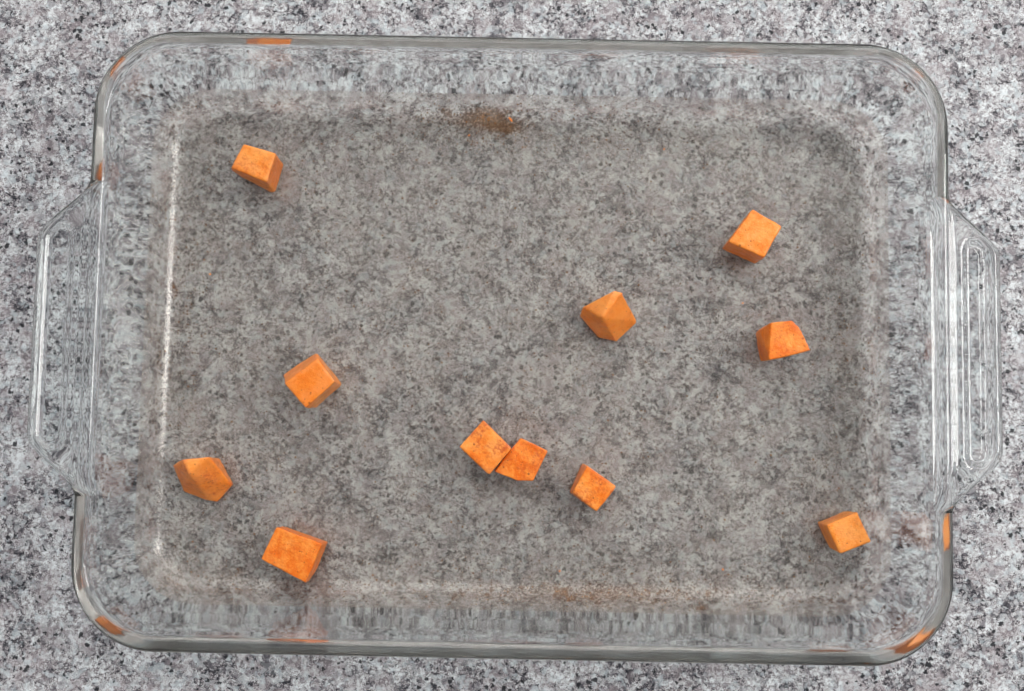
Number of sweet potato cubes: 11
